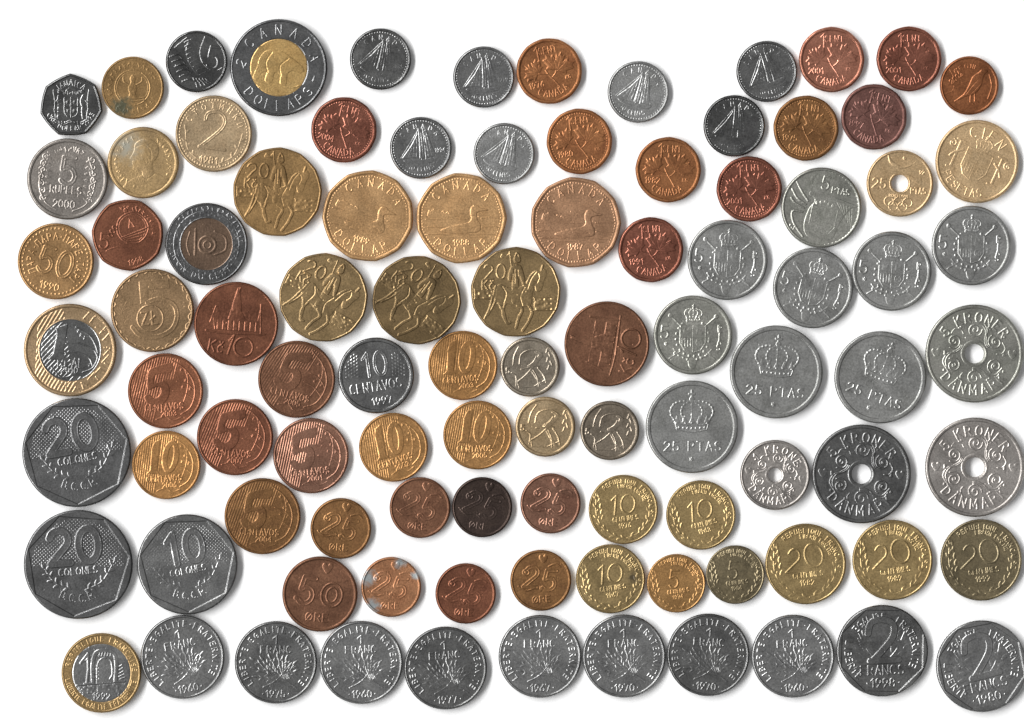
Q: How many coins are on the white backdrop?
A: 97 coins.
